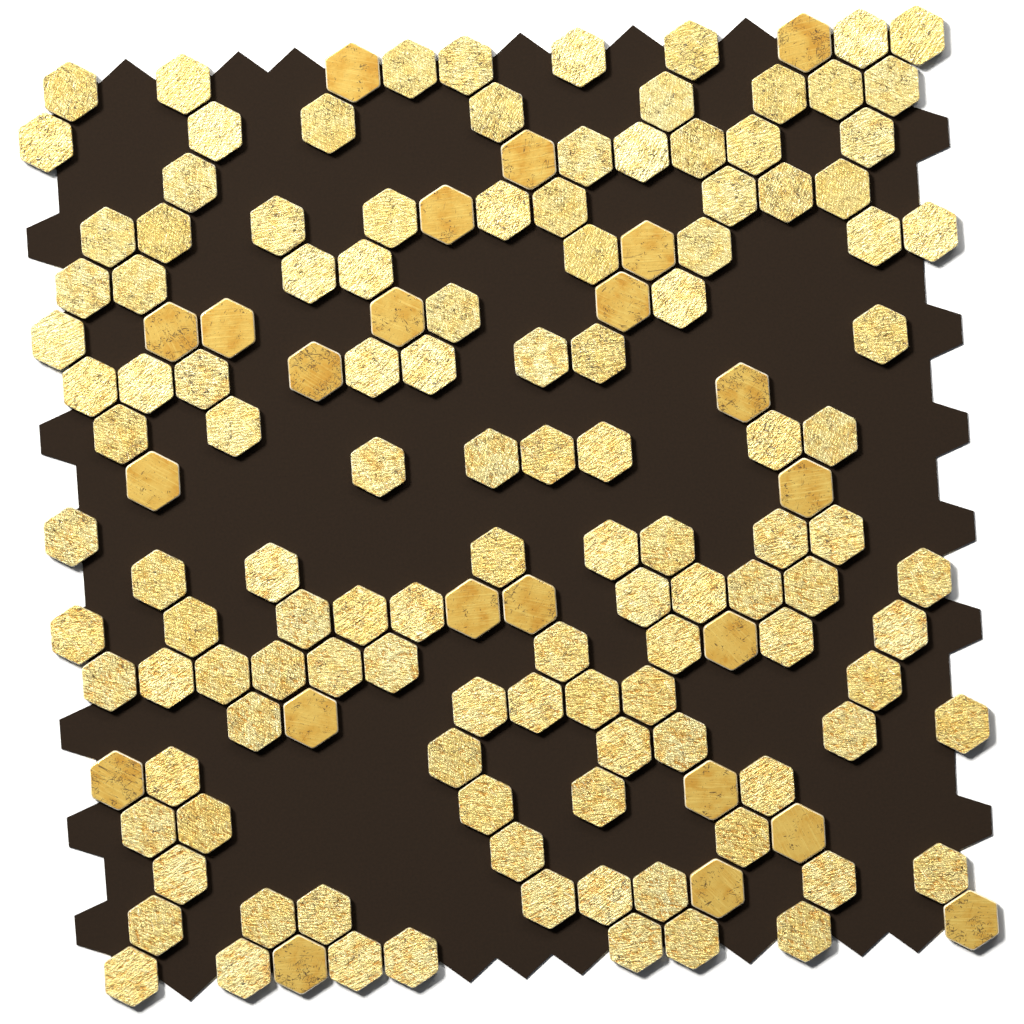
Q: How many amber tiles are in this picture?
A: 23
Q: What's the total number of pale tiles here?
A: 121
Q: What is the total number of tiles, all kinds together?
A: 144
